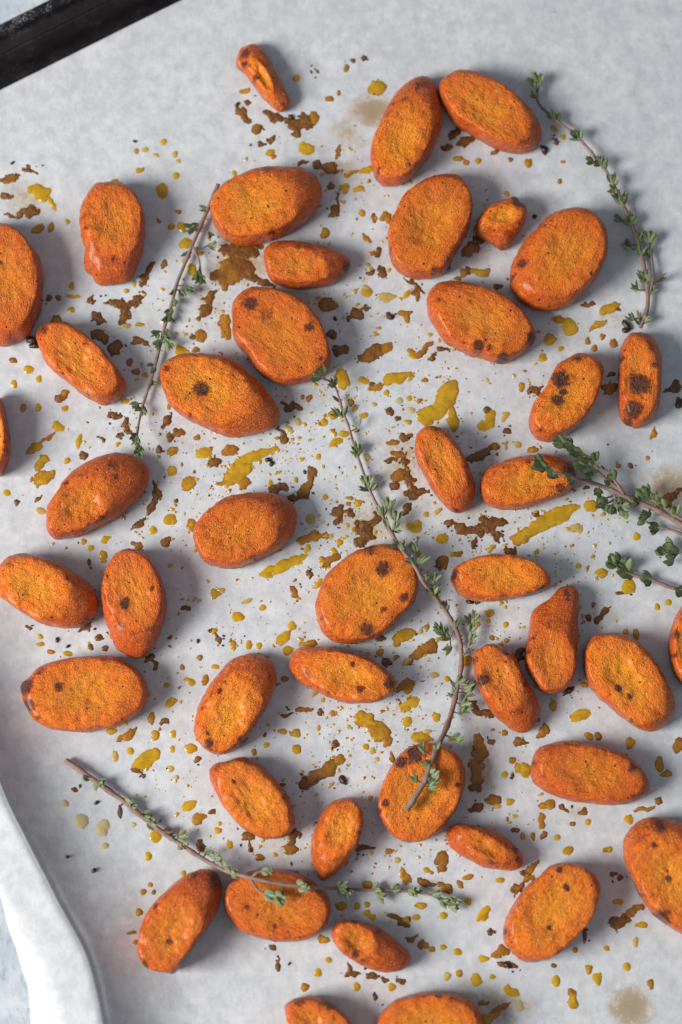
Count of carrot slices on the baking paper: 44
